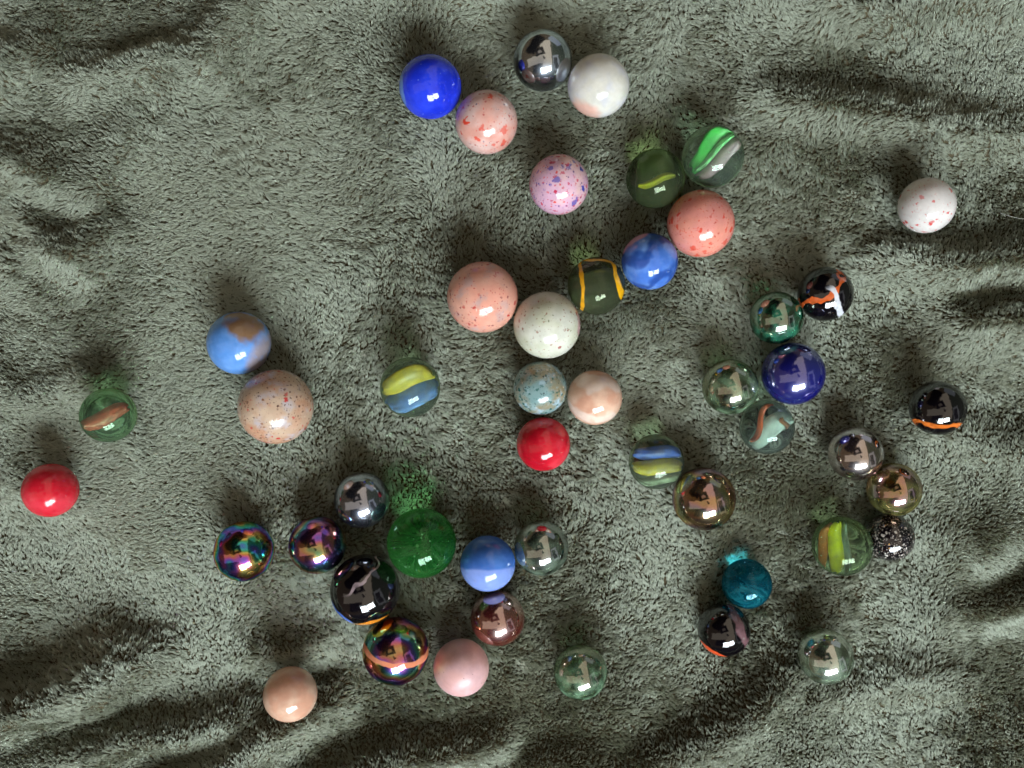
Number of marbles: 48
